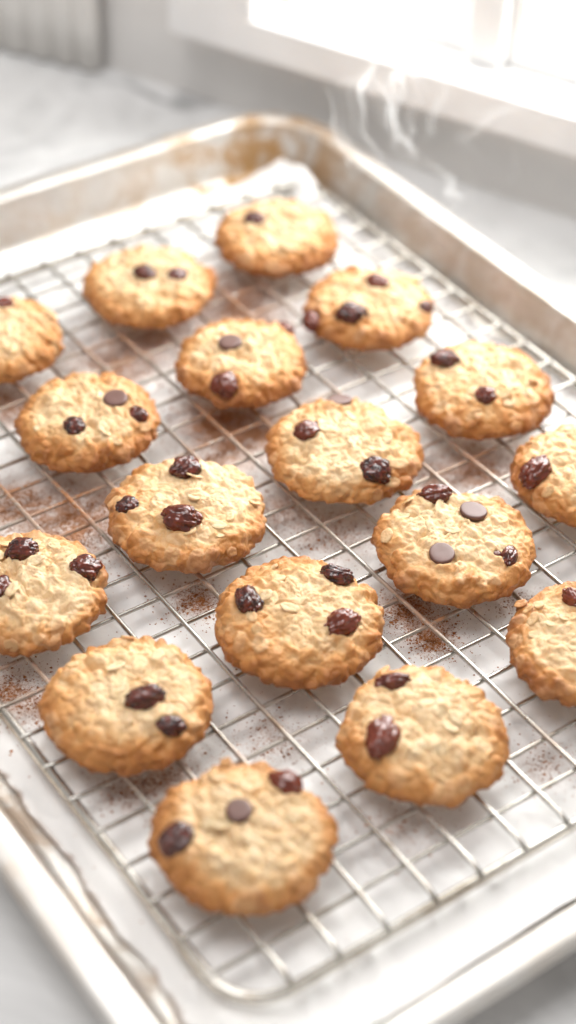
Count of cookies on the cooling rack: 17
